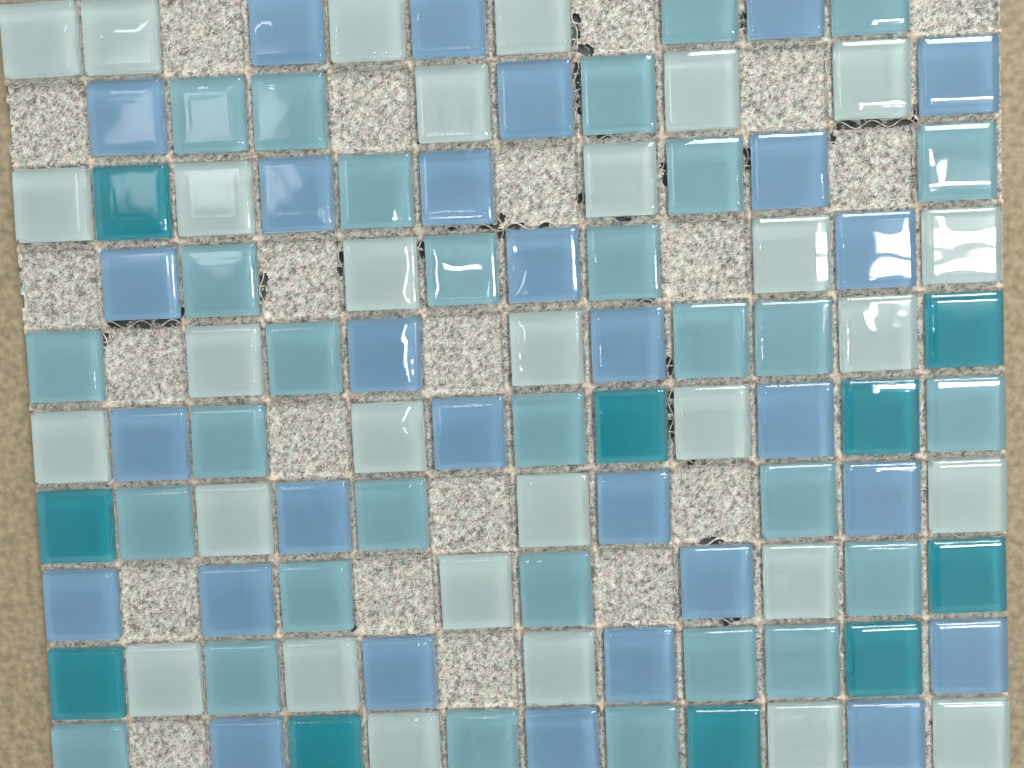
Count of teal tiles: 10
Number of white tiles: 30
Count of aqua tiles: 30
